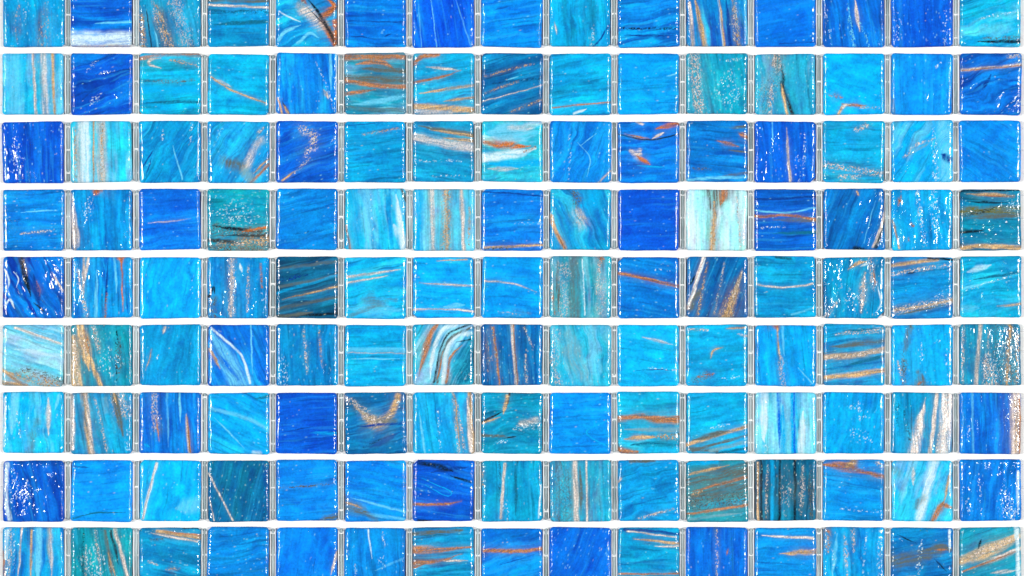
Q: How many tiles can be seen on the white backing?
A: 135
